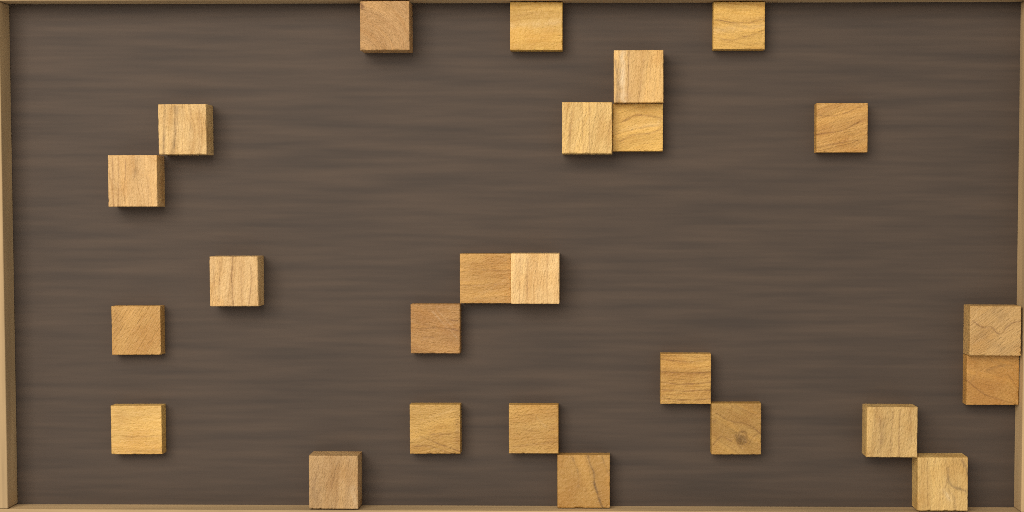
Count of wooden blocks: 25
